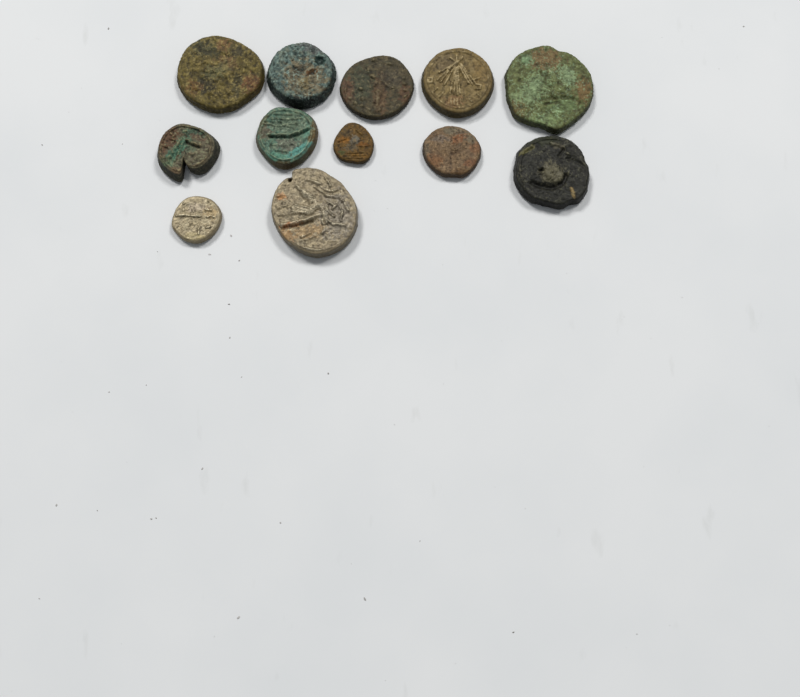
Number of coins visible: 12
